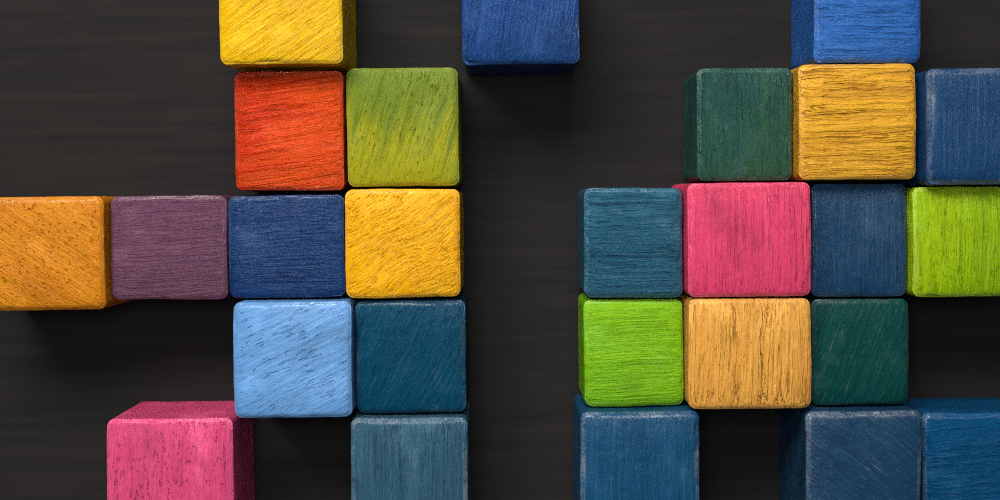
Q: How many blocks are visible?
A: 26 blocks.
